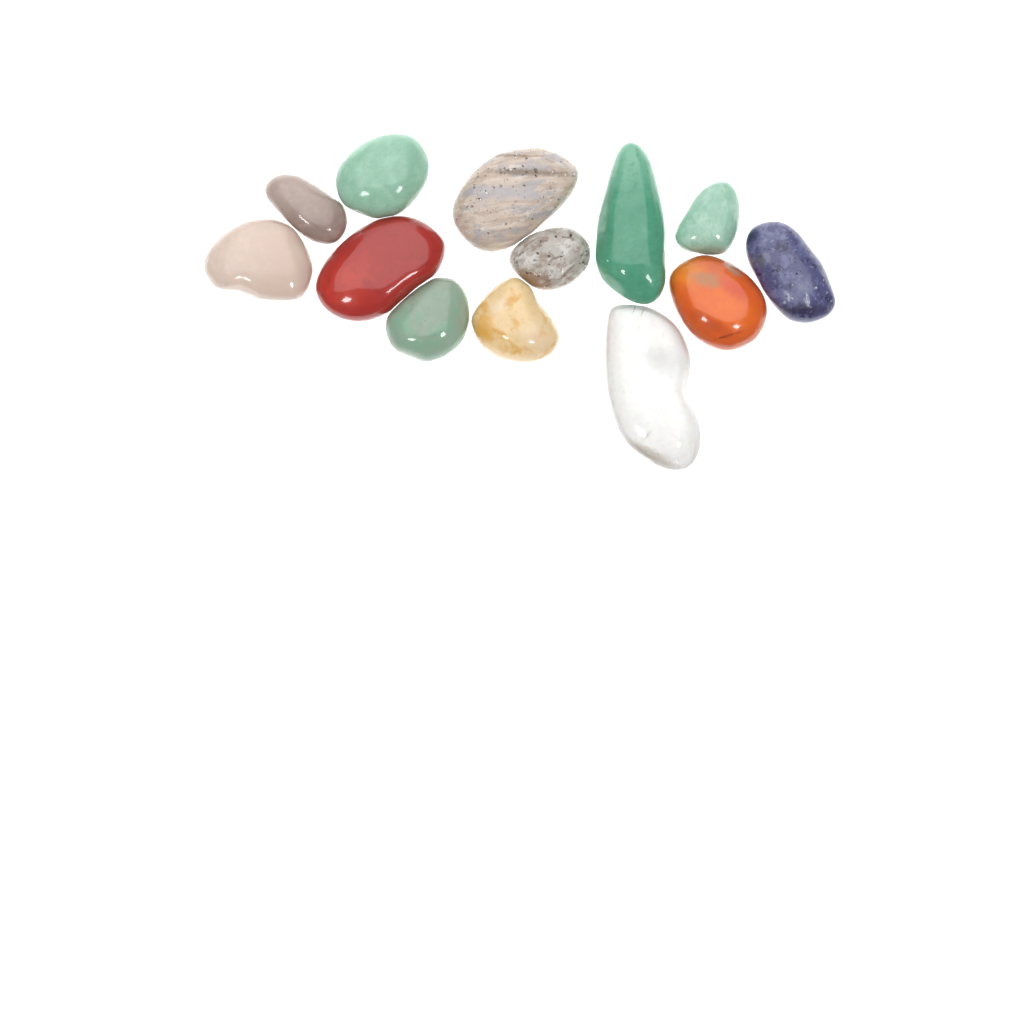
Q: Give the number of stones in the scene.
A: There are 13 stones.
